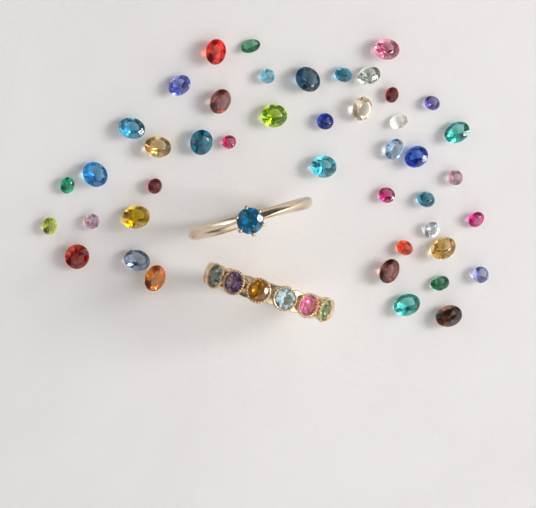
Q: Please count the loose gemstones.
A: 44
